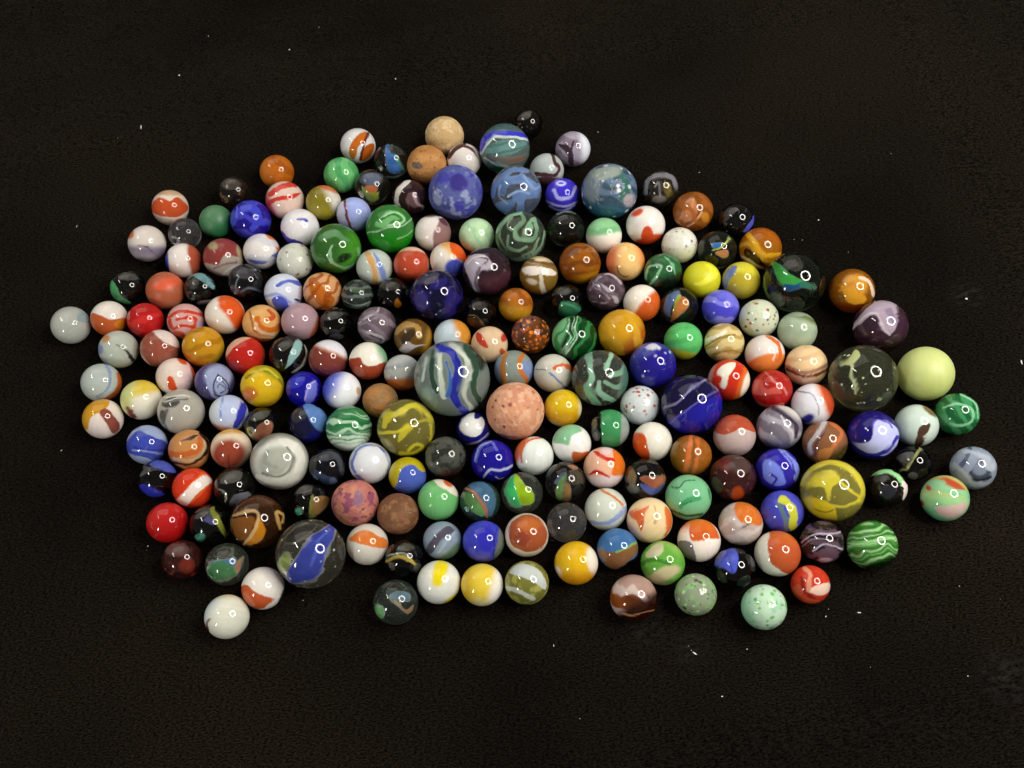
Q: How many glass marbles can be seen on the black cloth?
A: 200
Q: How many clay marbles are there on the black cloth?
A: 7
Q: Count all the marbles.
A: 207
